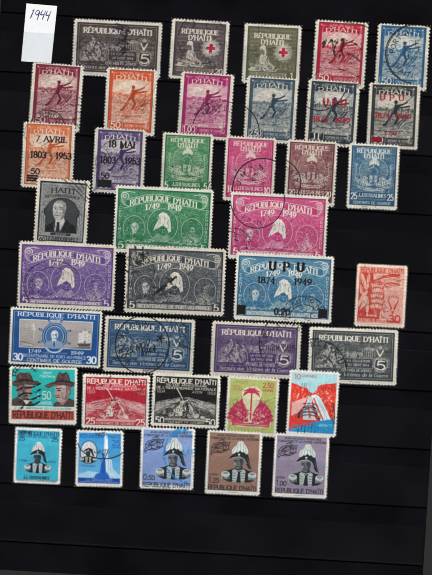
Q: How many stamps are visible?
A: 38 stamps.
